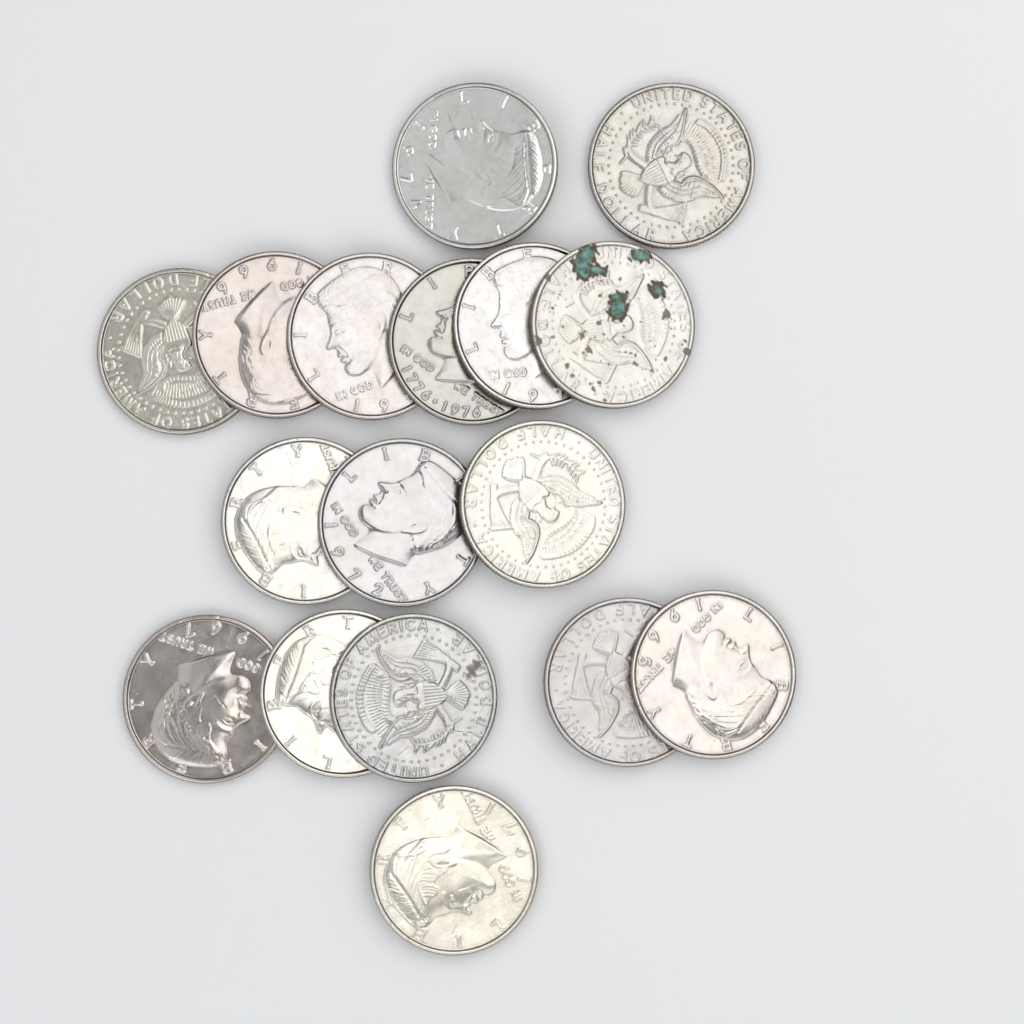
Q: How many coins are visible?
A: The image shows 17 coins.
